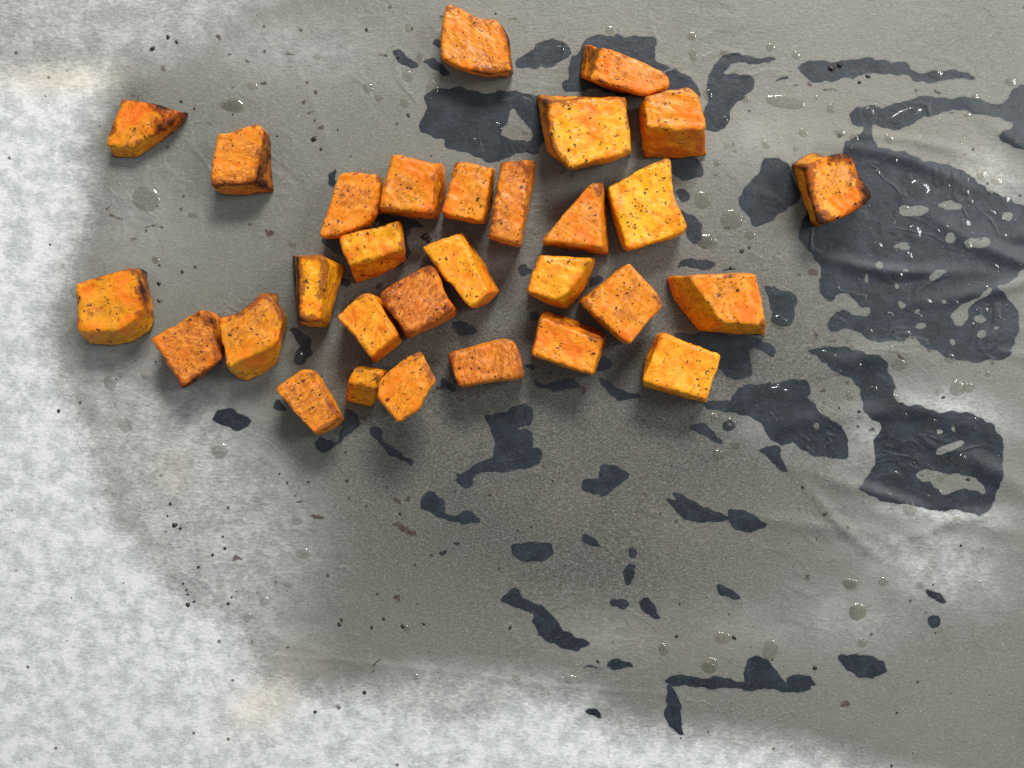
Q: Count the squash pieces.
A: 30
